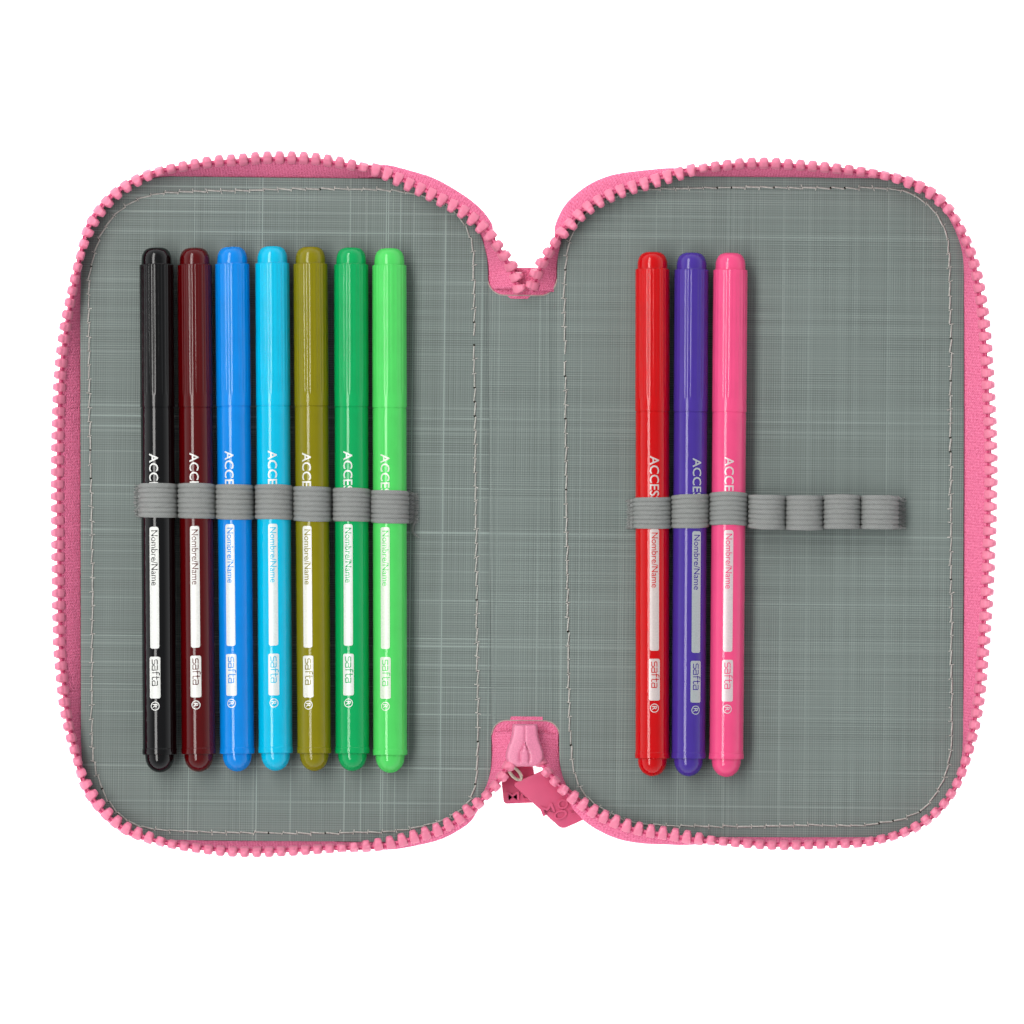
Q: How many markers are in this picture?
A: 10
